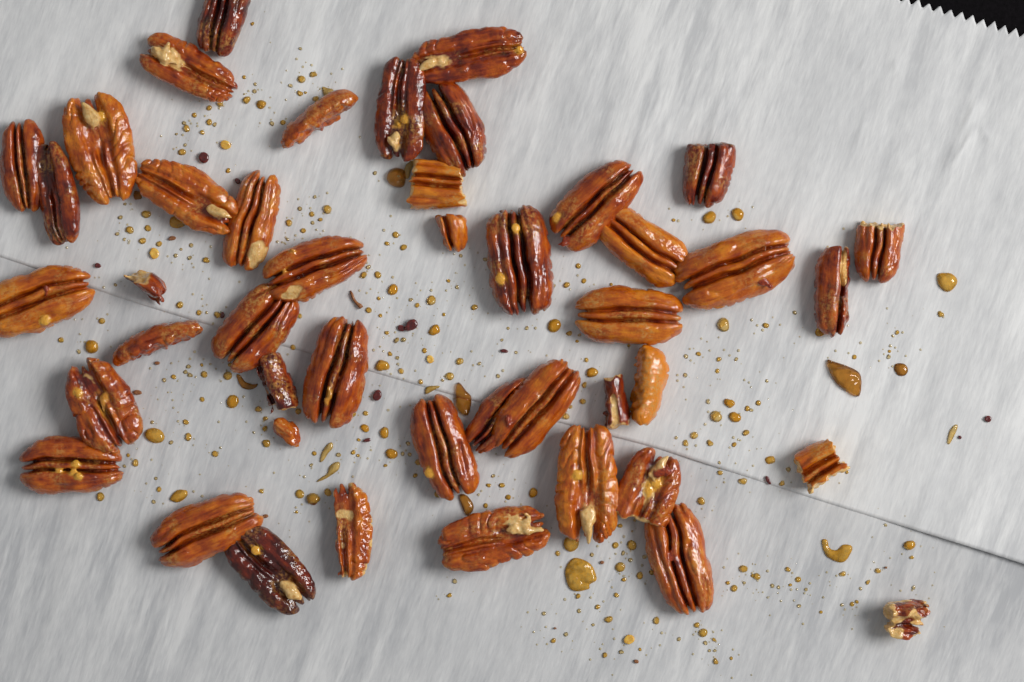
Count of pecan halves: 29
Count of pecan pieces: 16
